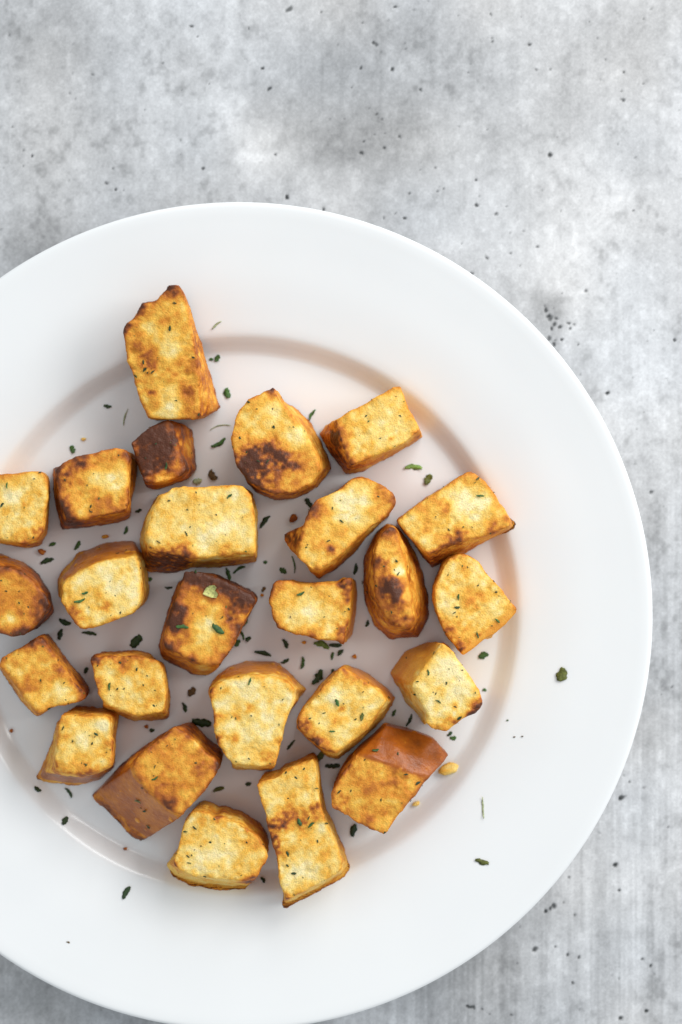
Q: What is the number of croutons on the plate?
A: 25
